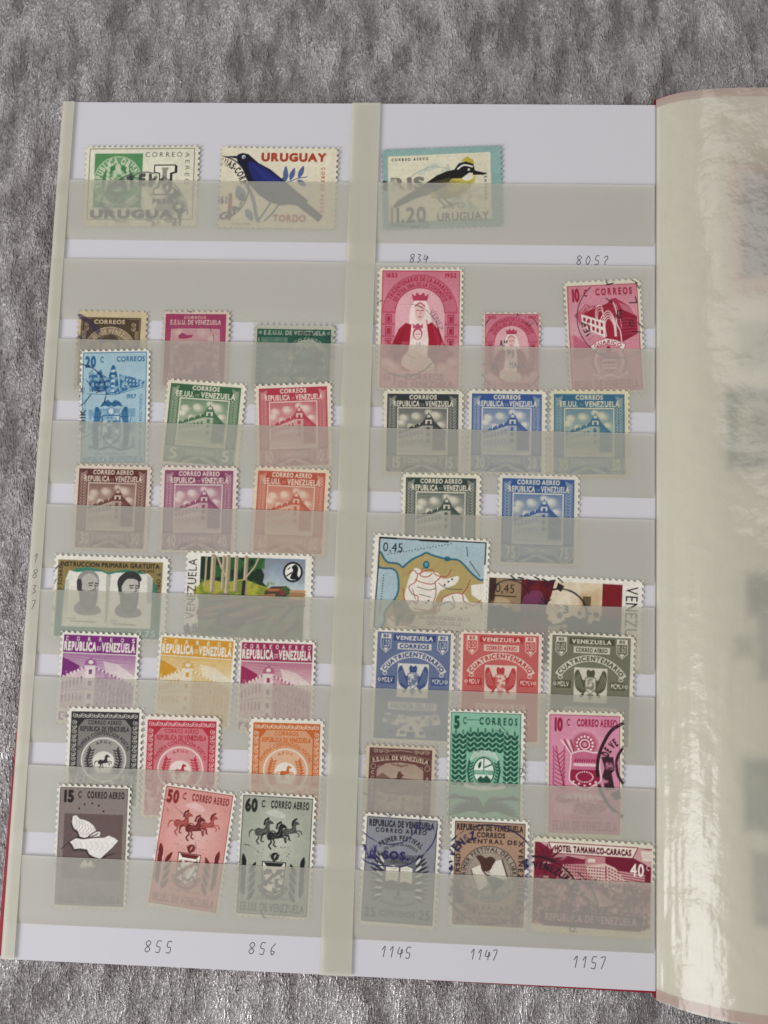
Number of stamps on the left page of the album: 42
